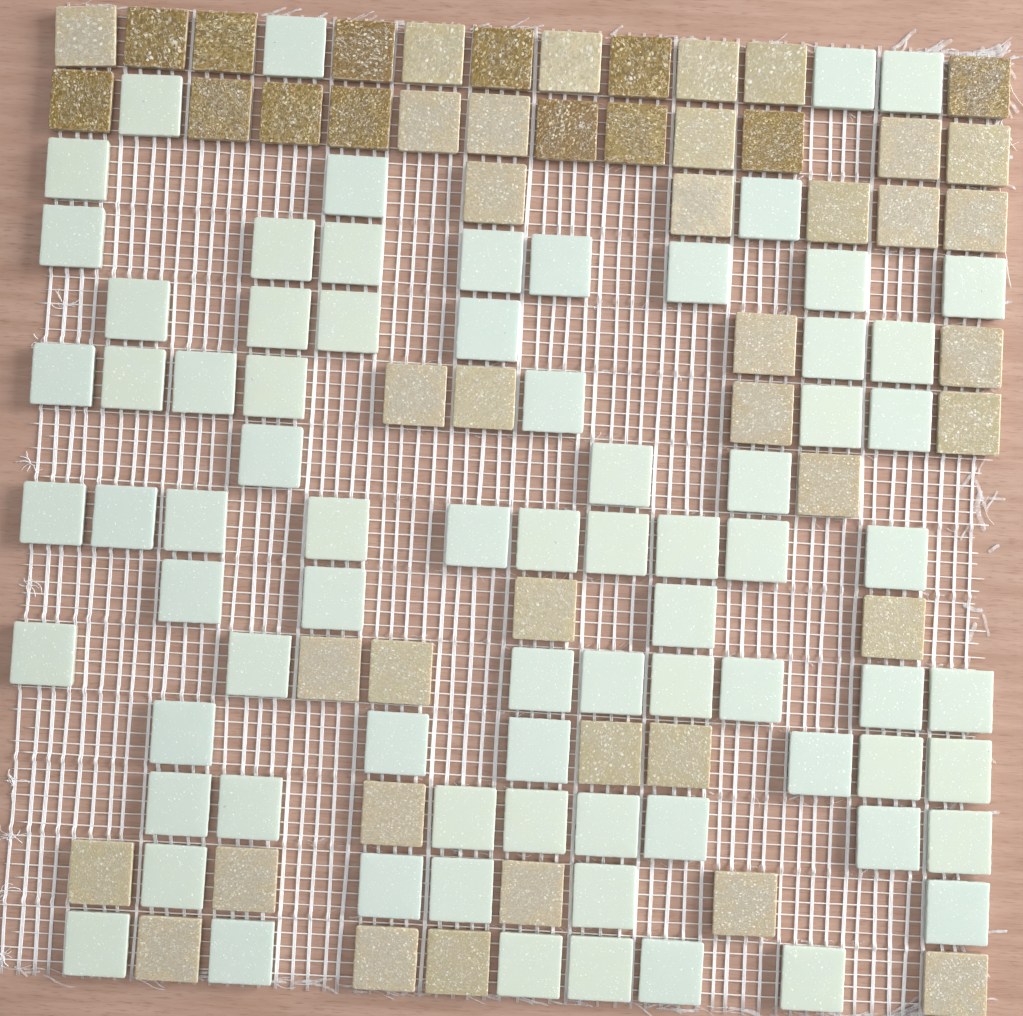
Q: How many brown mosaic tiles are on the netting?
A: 13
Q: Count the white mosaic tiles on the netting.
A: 77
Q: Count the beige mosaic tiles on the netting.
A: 37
